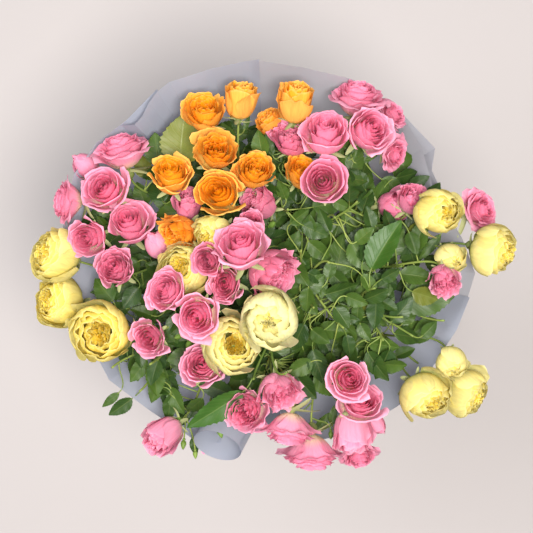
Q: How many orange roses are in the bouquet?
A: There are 10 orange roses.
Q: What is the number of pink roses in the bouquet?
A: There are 40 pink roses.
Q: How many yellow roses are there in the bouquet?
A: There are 13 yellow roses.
